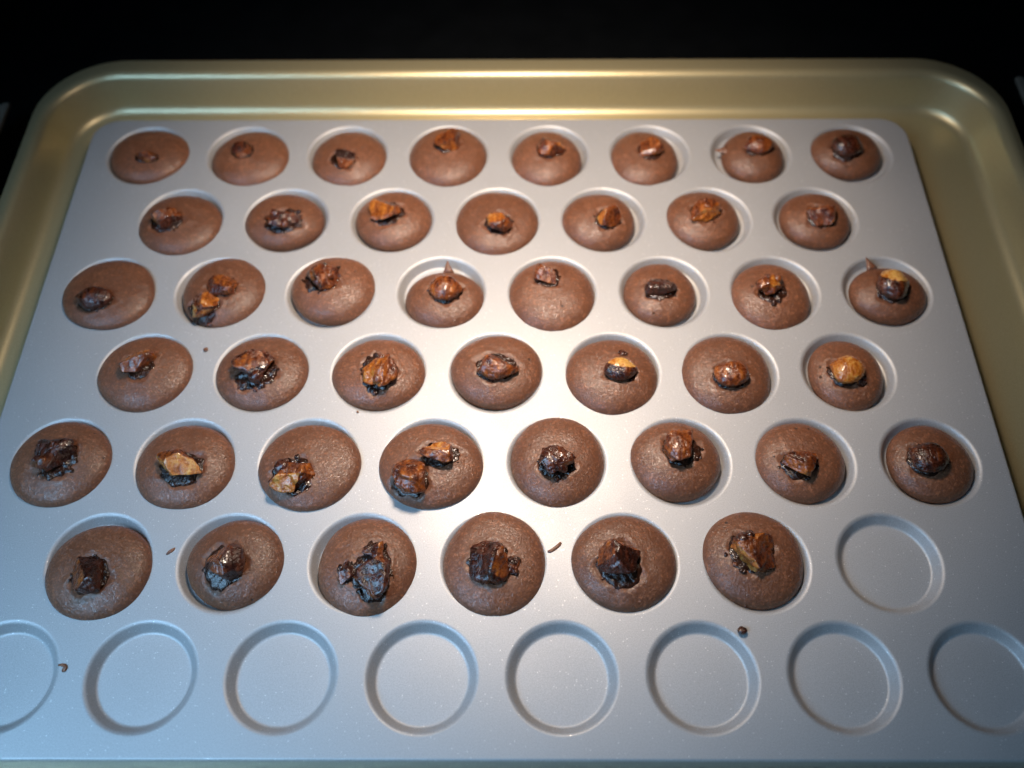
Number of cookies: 44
